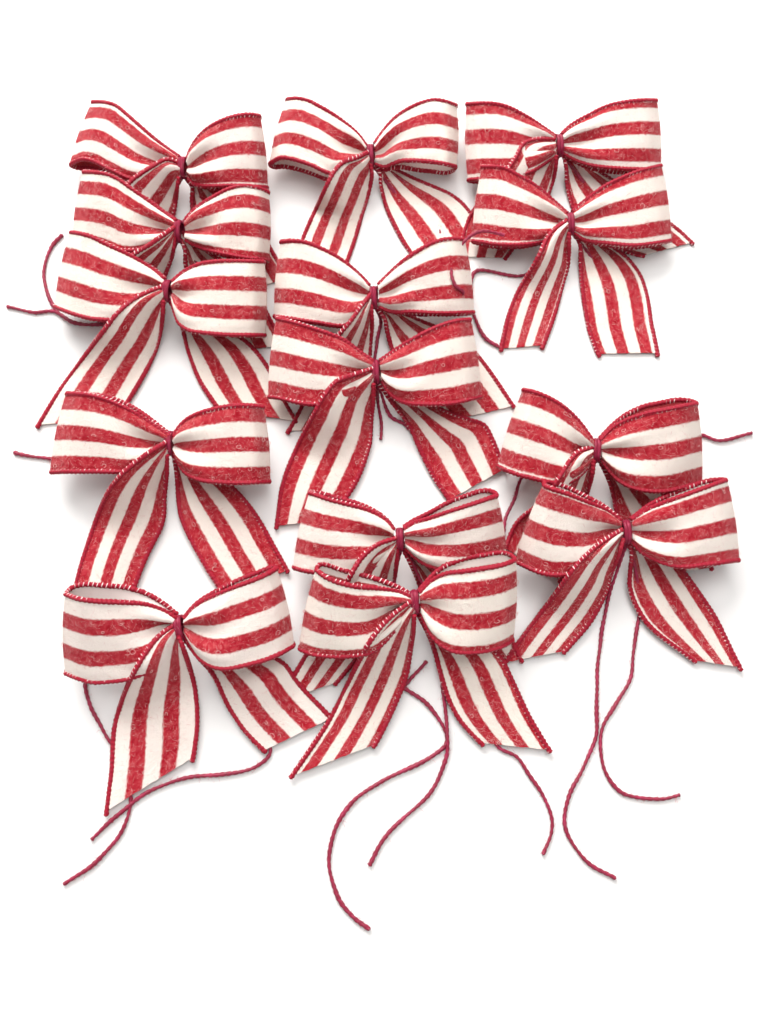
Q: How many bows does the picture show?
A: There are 14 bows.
